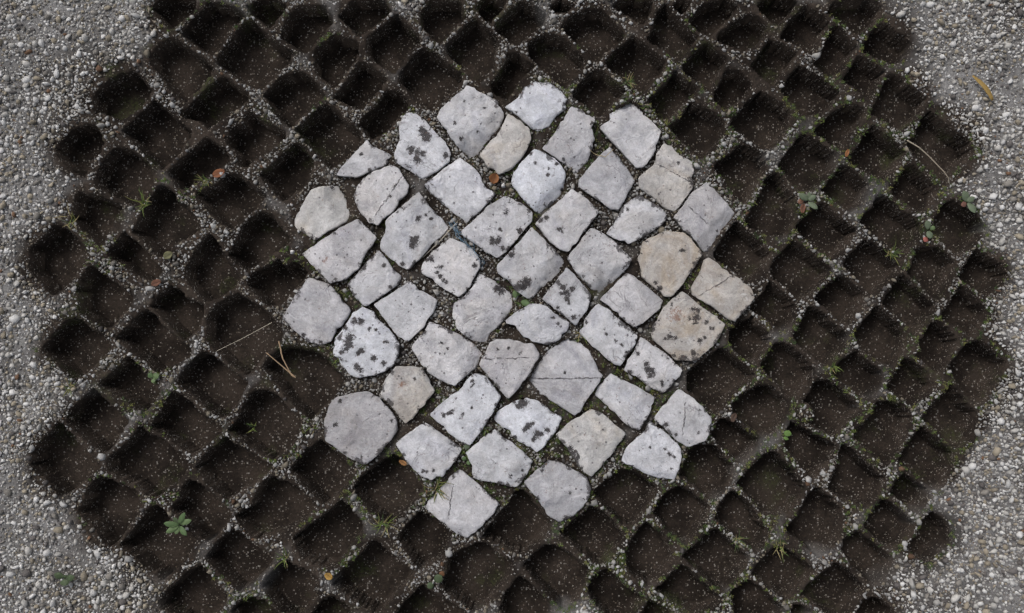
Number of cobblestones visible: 50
